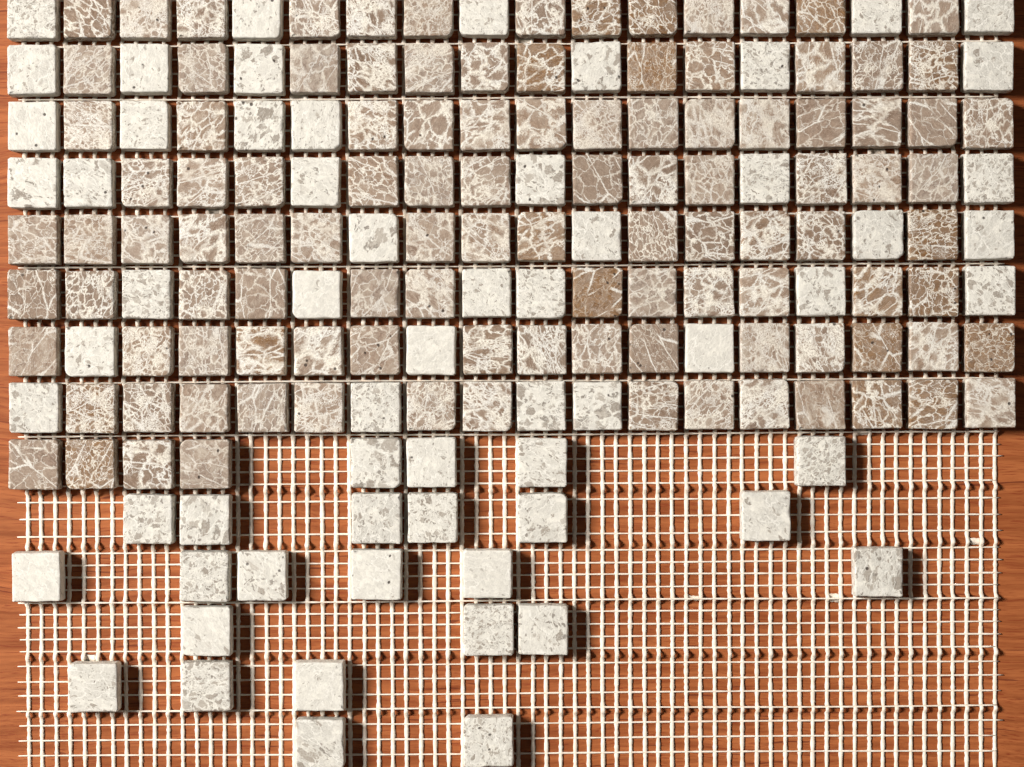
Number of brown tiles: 110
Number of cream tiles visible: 62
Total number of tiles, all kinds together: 172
